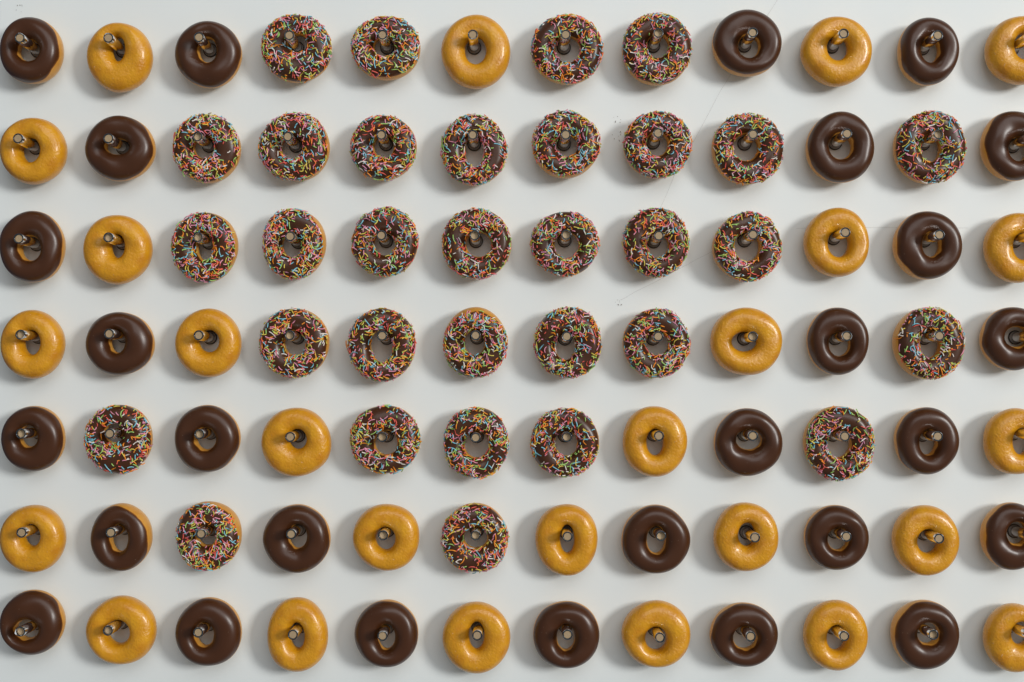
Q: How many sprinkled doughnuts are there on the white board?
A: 32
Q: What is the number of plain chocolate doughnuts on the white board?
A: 27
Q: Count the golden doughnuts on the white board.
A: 25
